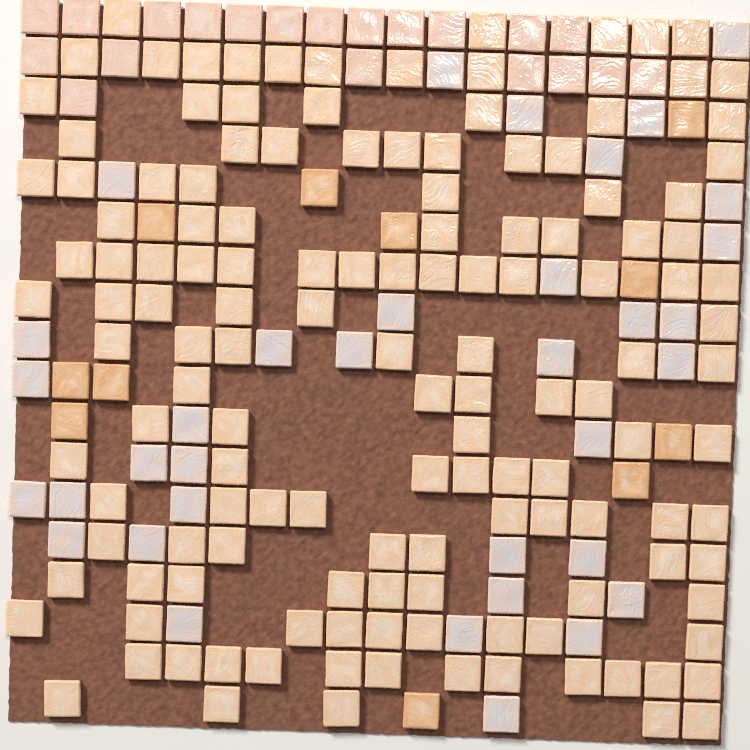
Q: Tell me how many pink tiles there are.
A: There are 20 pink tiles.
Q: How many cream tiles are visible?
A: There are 139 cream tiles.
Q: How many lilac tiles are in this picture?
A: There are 35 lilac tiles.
